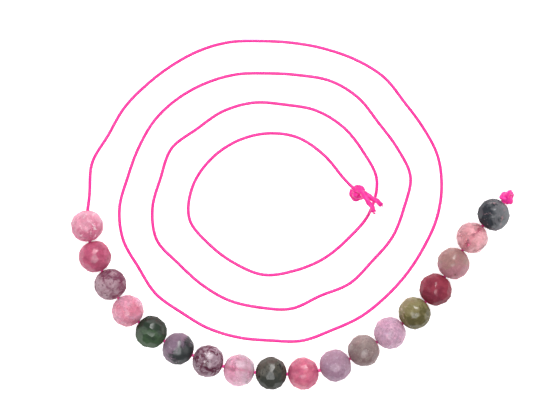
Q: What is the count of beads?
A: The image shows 18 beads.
